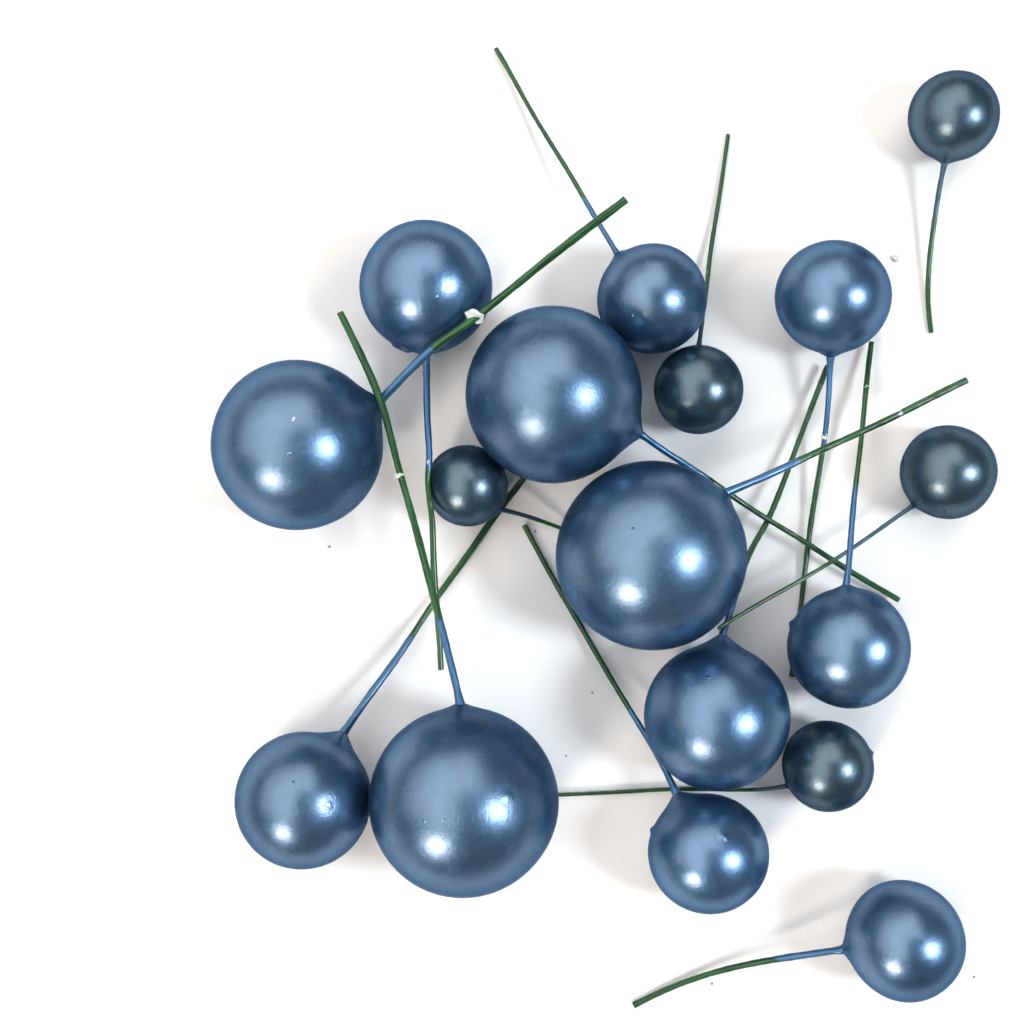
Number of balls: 17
